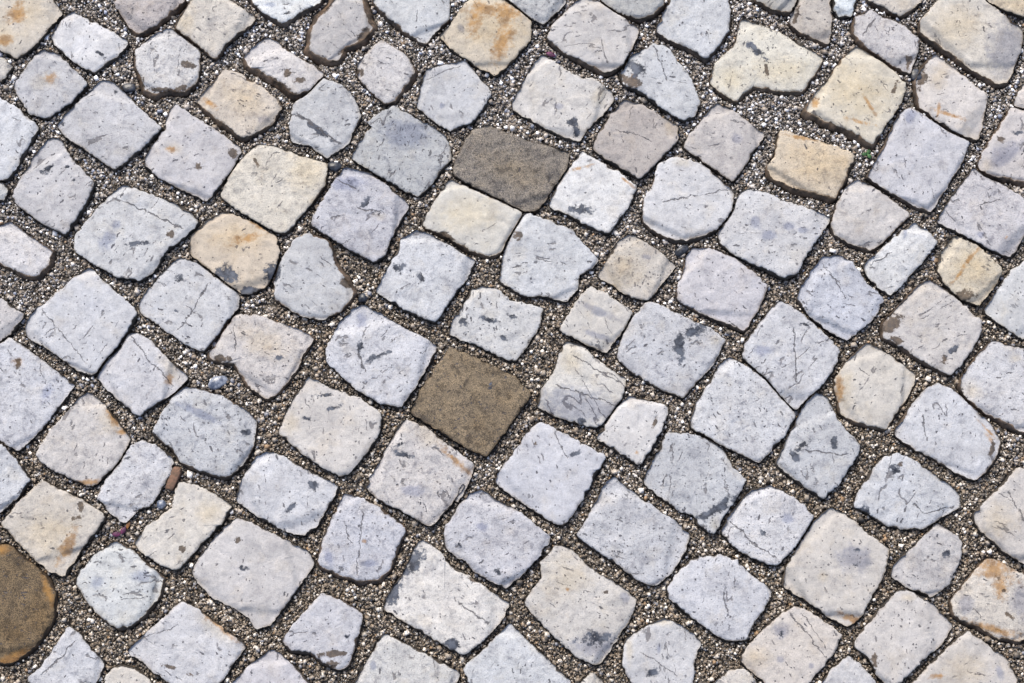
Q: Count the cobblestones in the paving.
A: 125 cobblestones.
